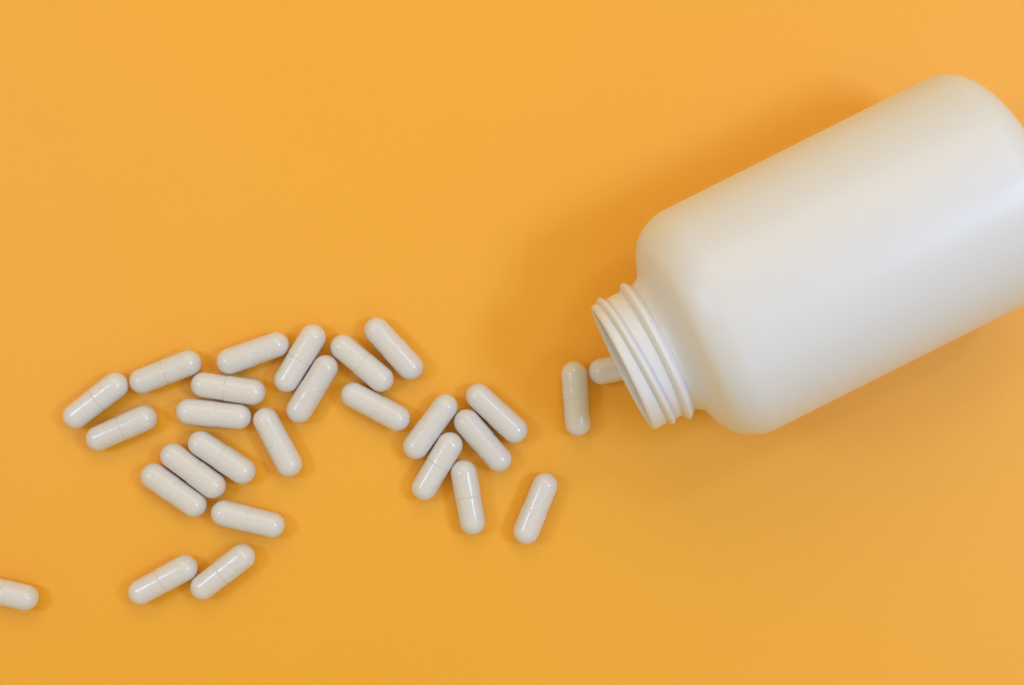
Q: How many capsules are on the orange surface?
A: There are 27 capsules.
